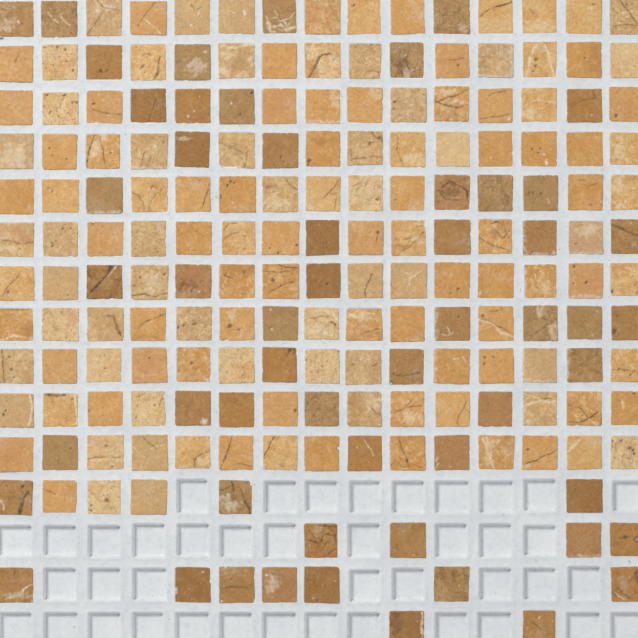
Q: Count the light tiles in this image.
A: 129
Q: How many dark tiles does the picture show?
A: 55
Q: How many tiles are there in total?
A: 184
